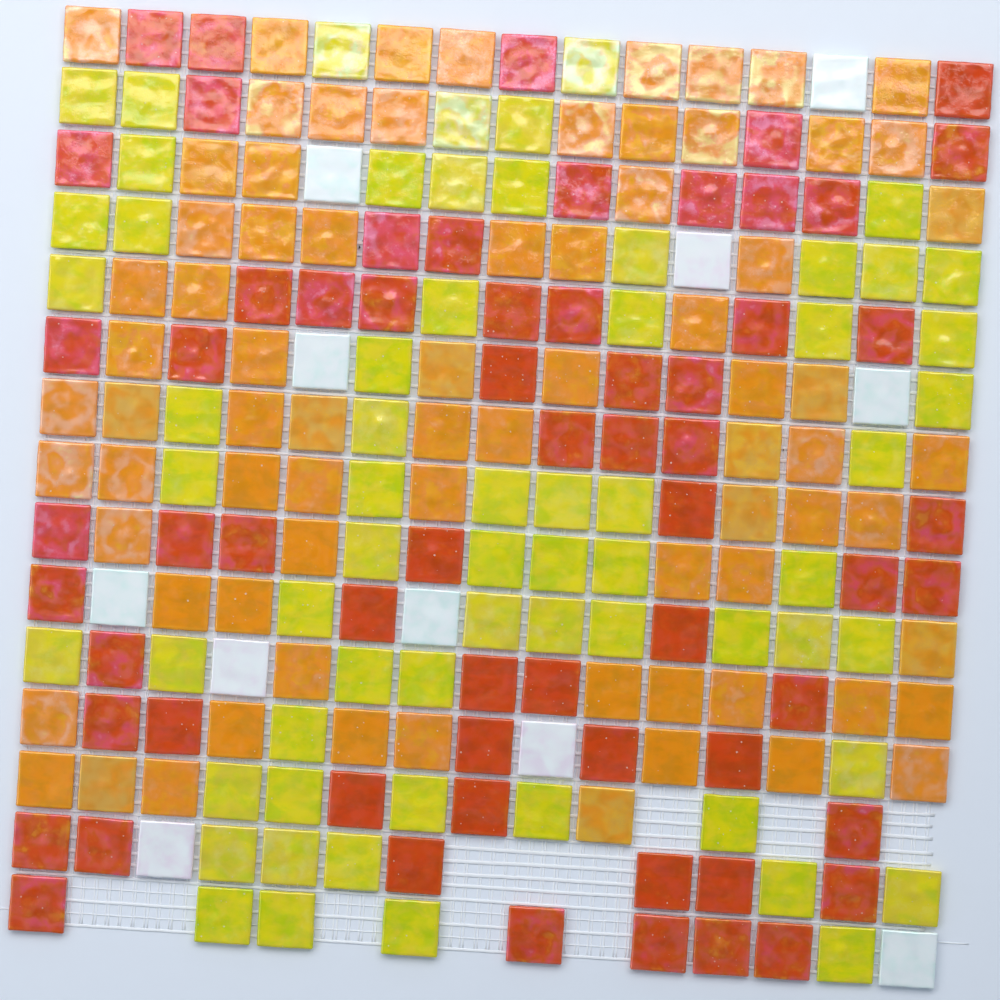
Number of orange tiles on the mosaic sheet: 76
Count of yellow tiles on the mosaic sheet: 64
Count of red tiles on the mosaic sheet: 63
